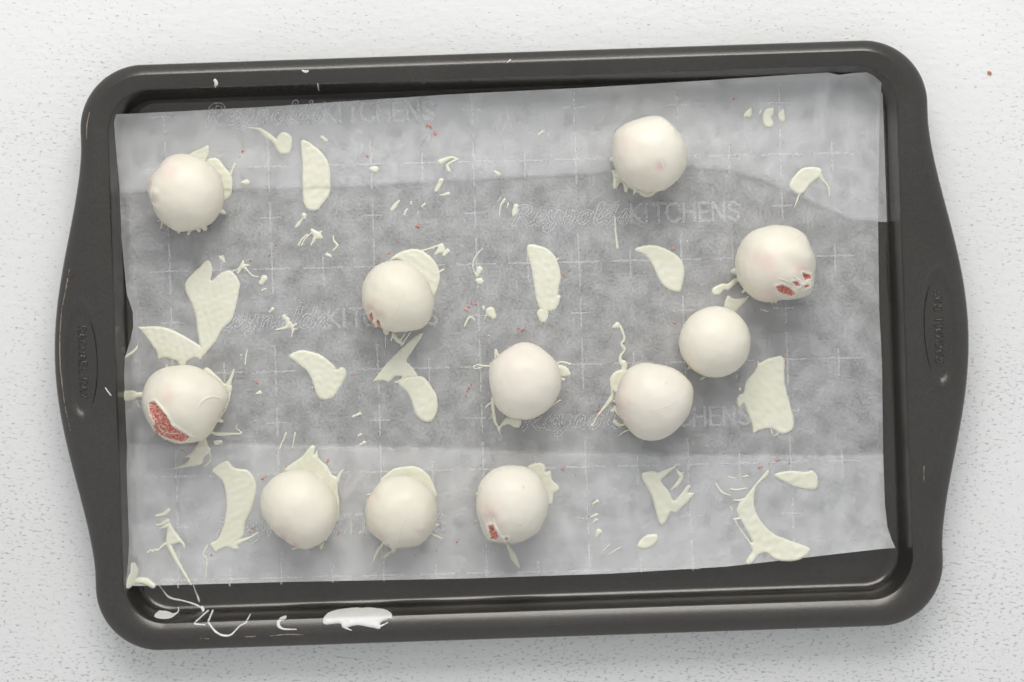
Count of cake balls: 11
